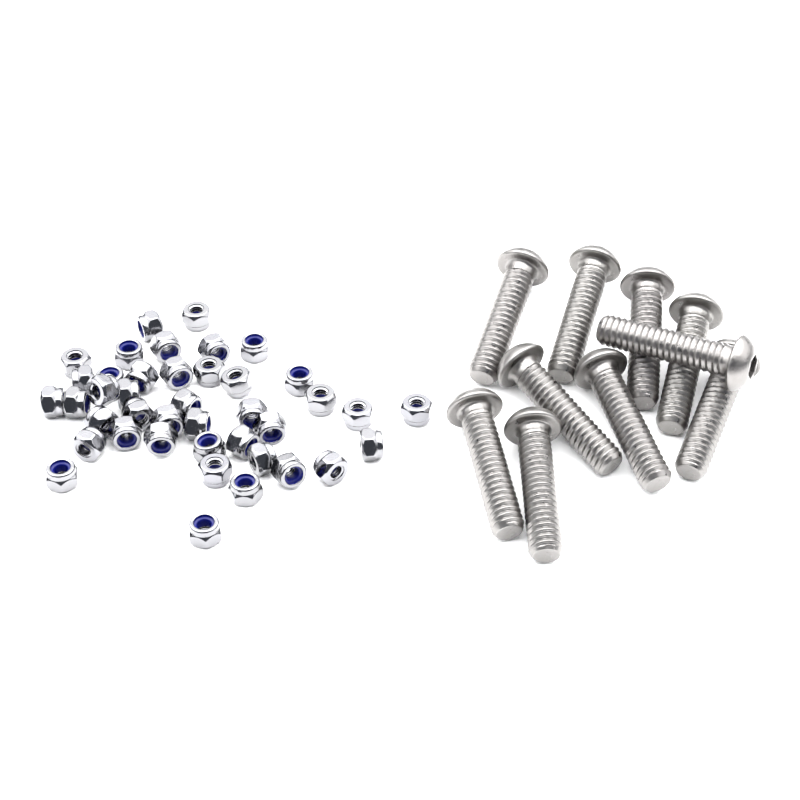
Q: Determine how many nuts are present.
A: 41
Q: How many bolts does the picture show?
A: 10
